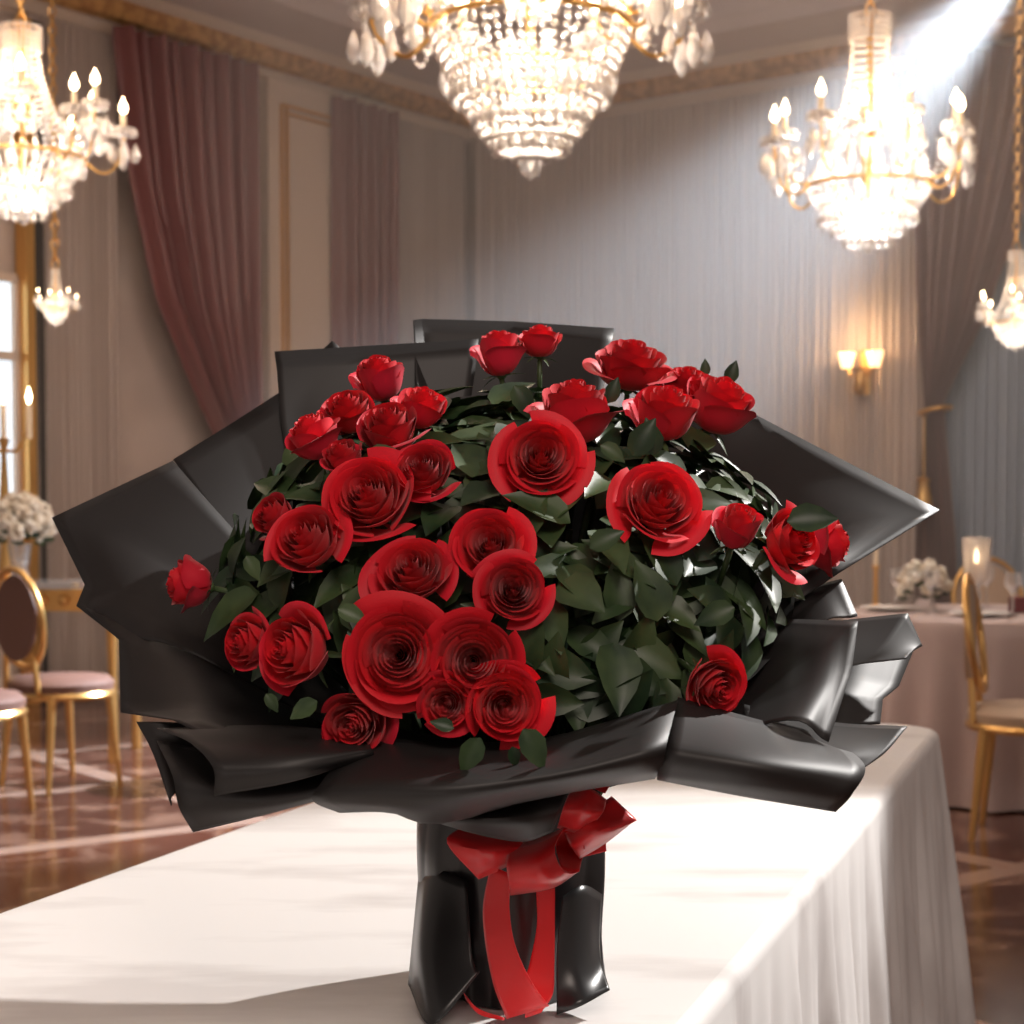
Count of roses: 34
